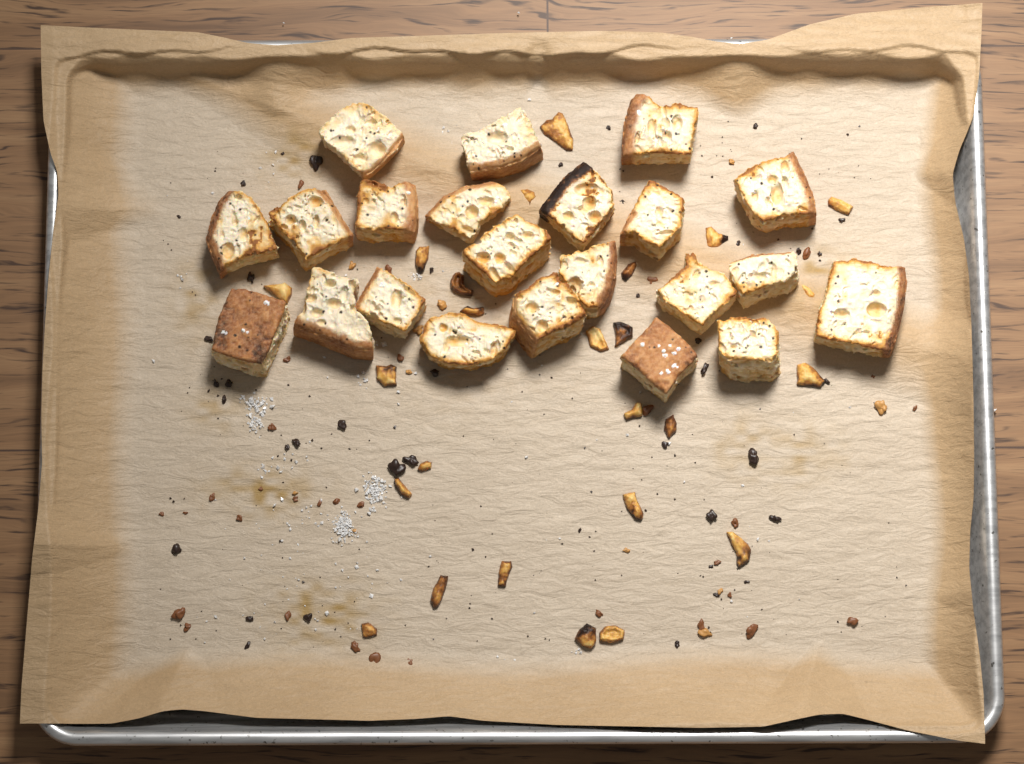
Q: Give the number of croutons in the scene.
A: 22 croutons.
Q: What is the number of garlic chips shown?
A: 25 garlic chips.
